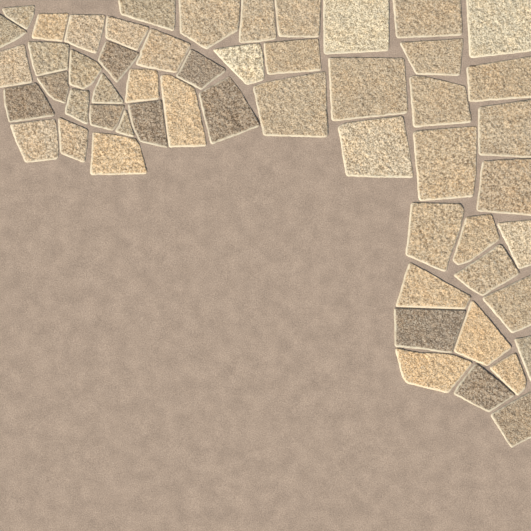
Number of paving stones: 55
